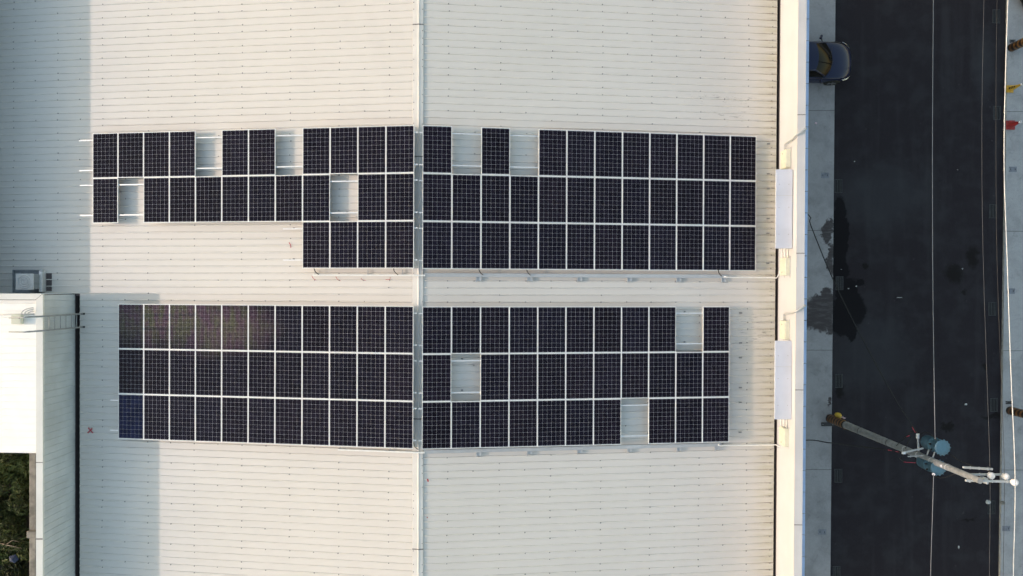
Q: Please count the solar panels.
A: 121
